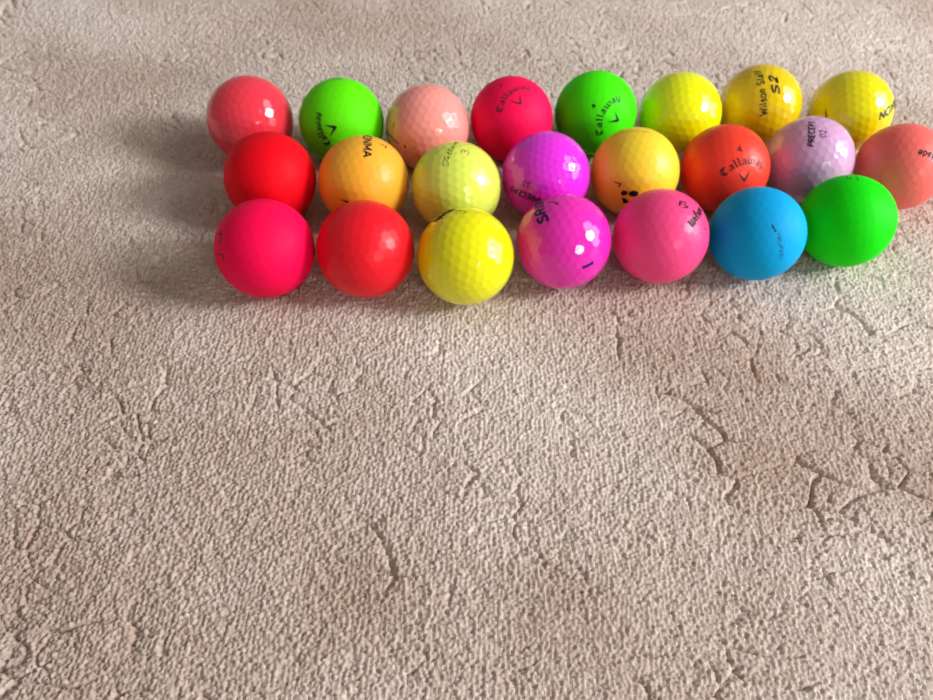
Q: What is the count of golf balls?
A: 23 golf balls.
